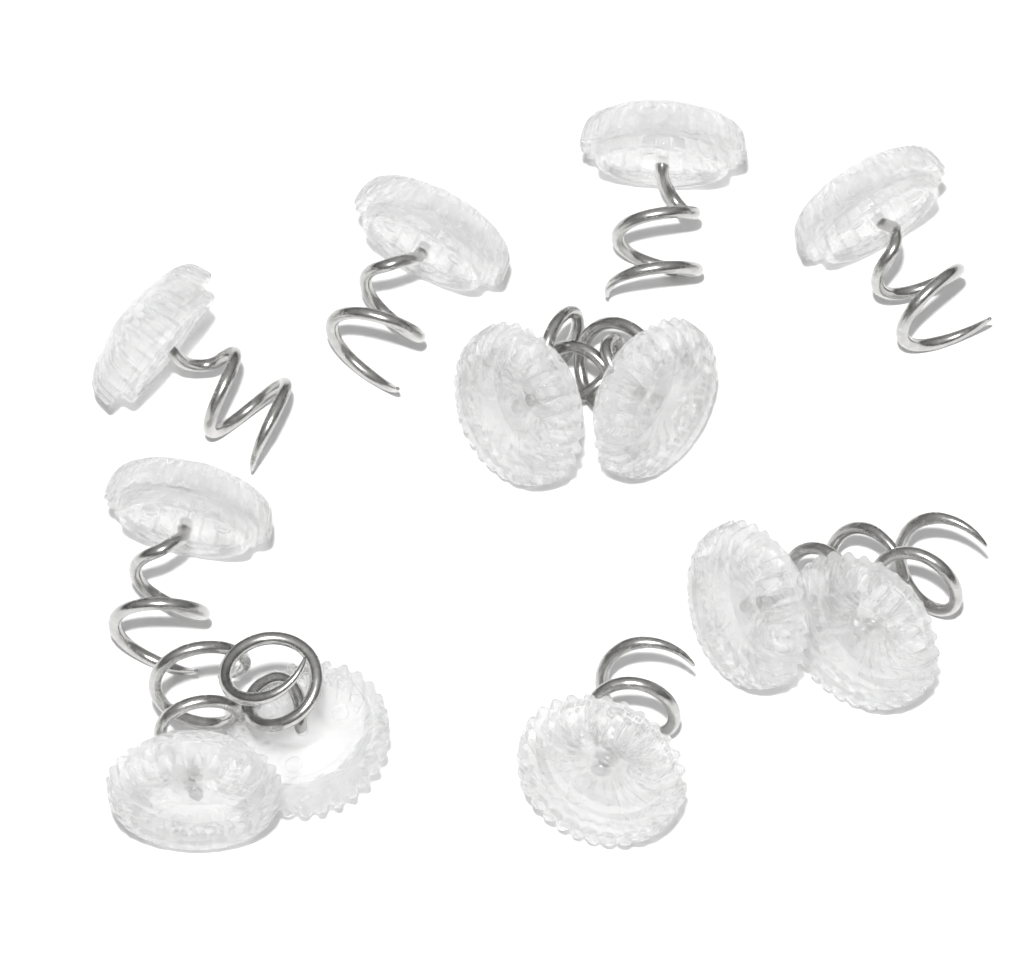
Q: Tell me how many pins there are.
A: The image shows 12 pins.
